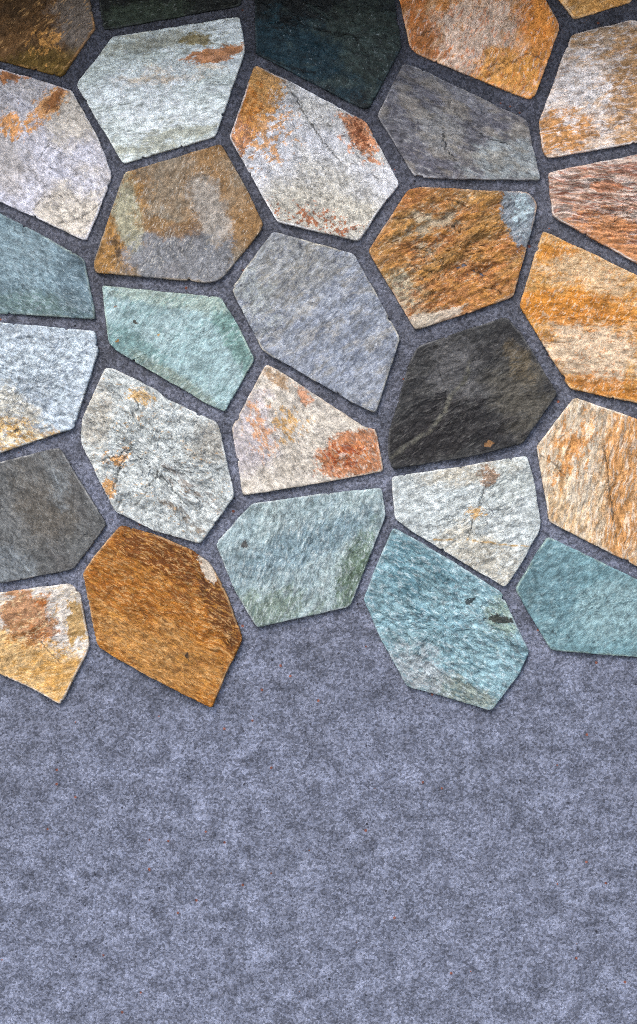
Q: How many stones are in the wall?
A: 29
